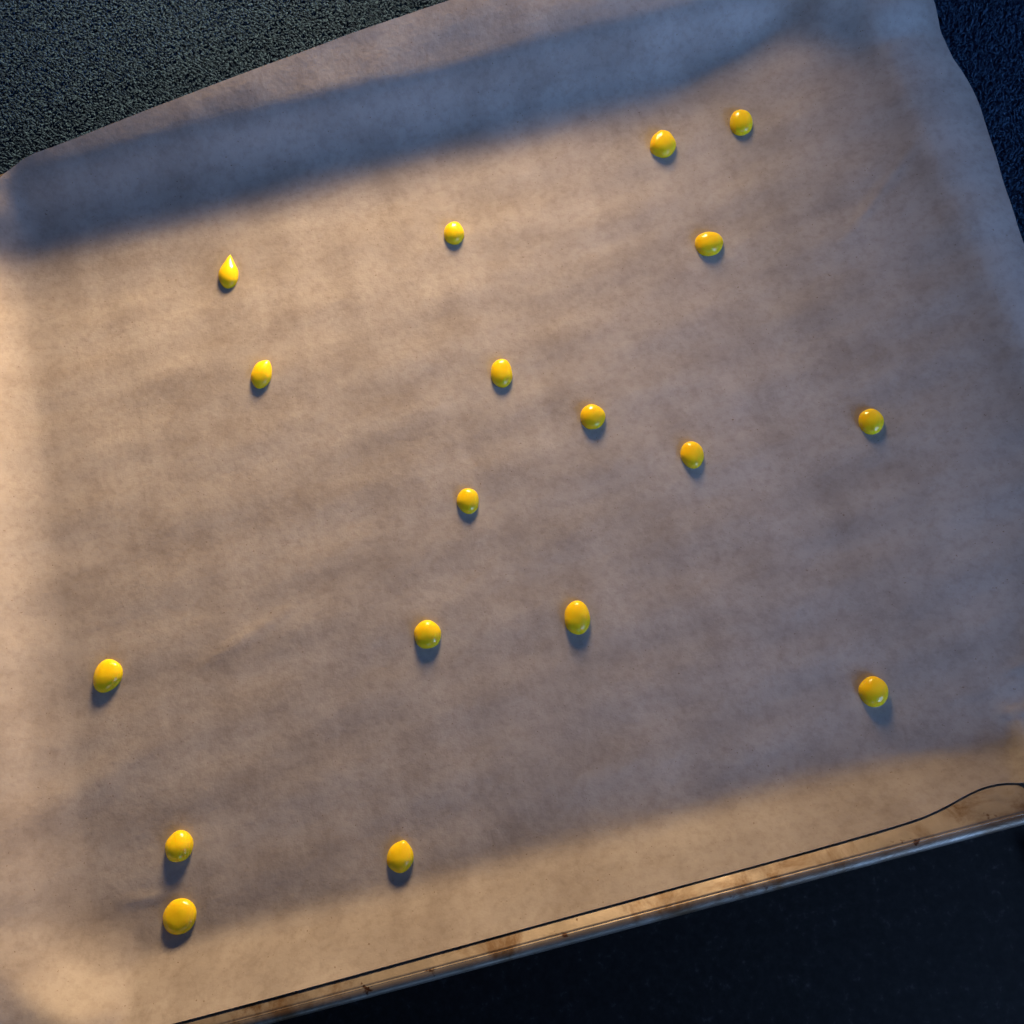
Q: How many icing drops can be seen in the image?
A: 18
